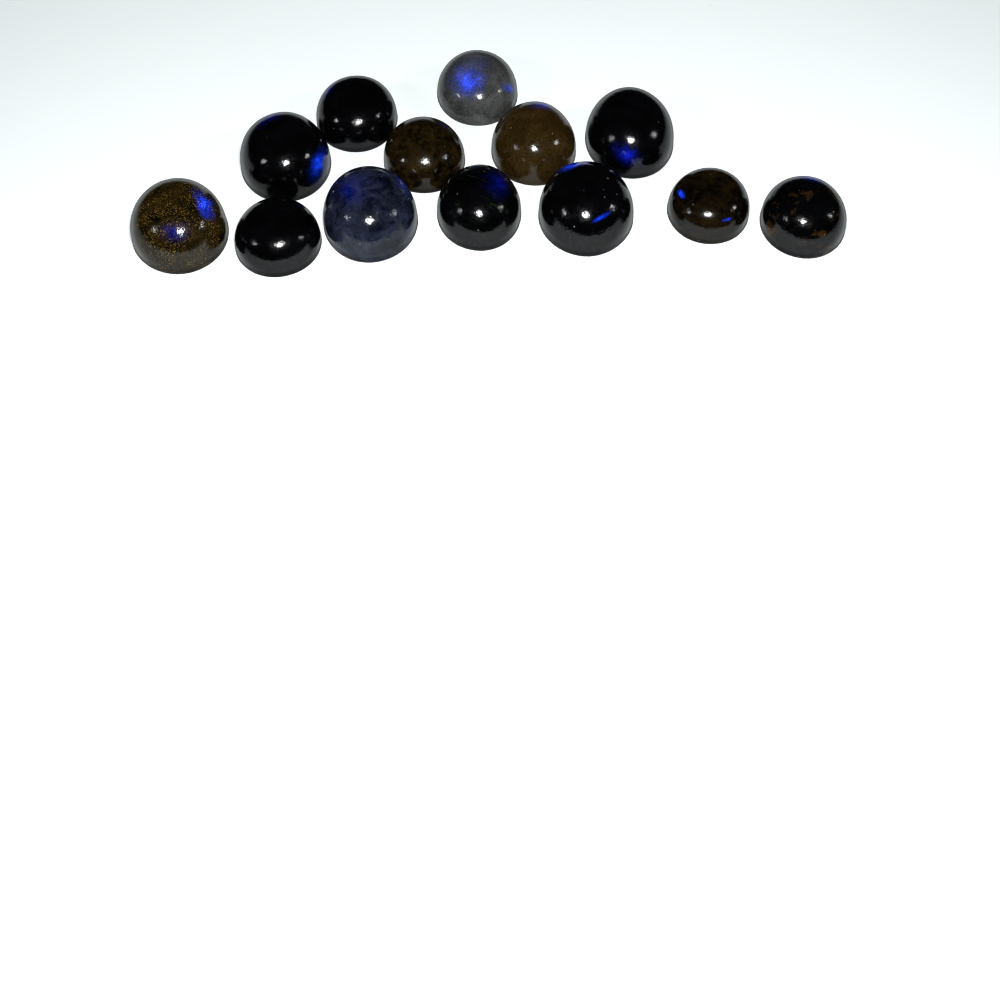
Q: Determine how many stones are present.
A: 13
